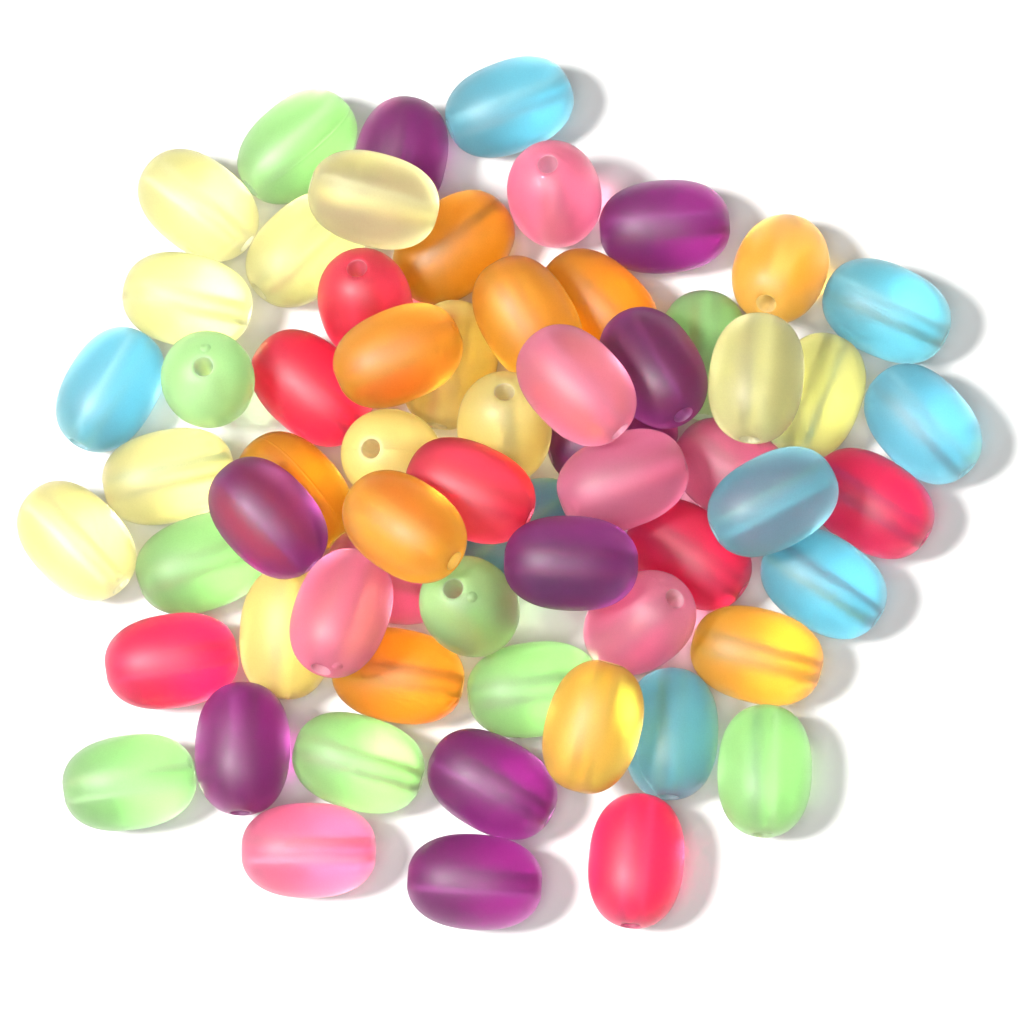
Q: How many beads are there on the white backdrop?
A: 63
